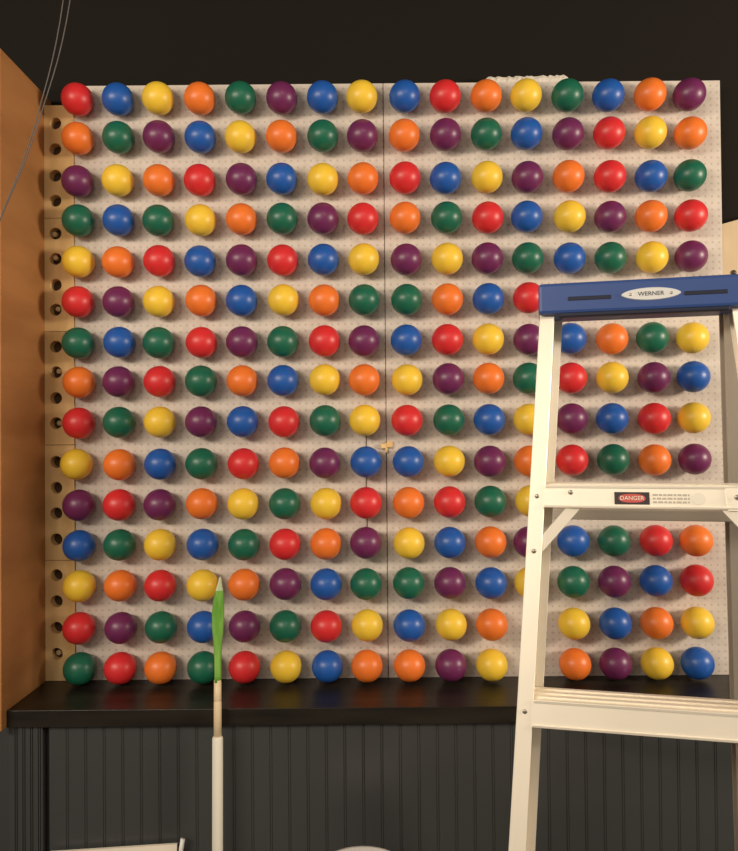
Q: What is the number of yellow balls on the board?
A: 42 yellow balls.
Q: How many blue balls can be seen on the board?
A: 39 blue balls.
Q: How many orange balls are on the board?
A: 39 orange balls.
